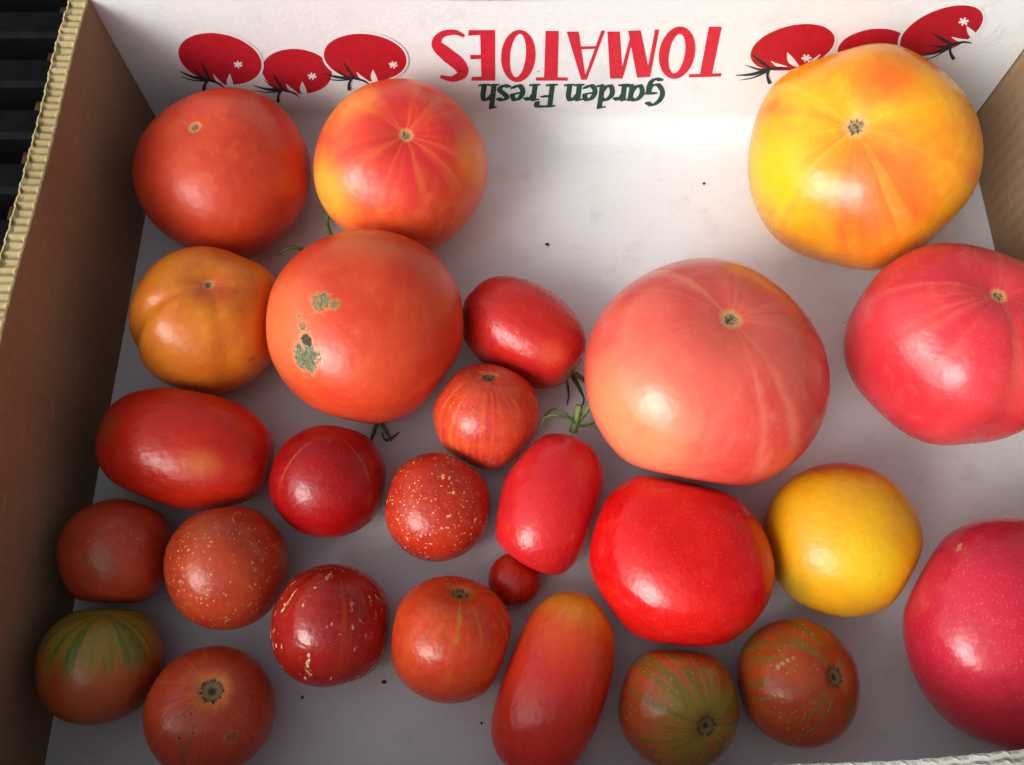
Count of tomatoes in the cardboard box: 26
